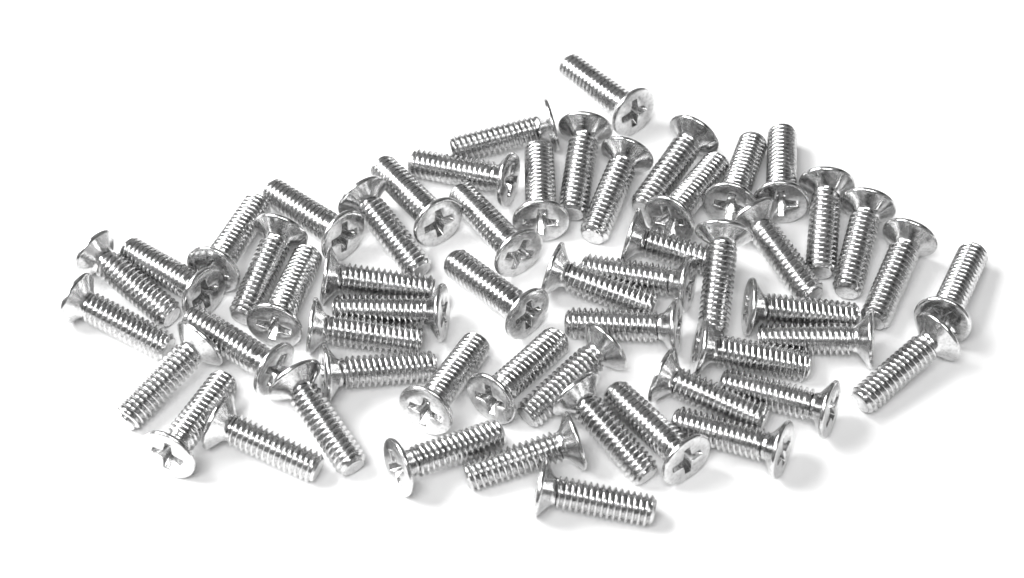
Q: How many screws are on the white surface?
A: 55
